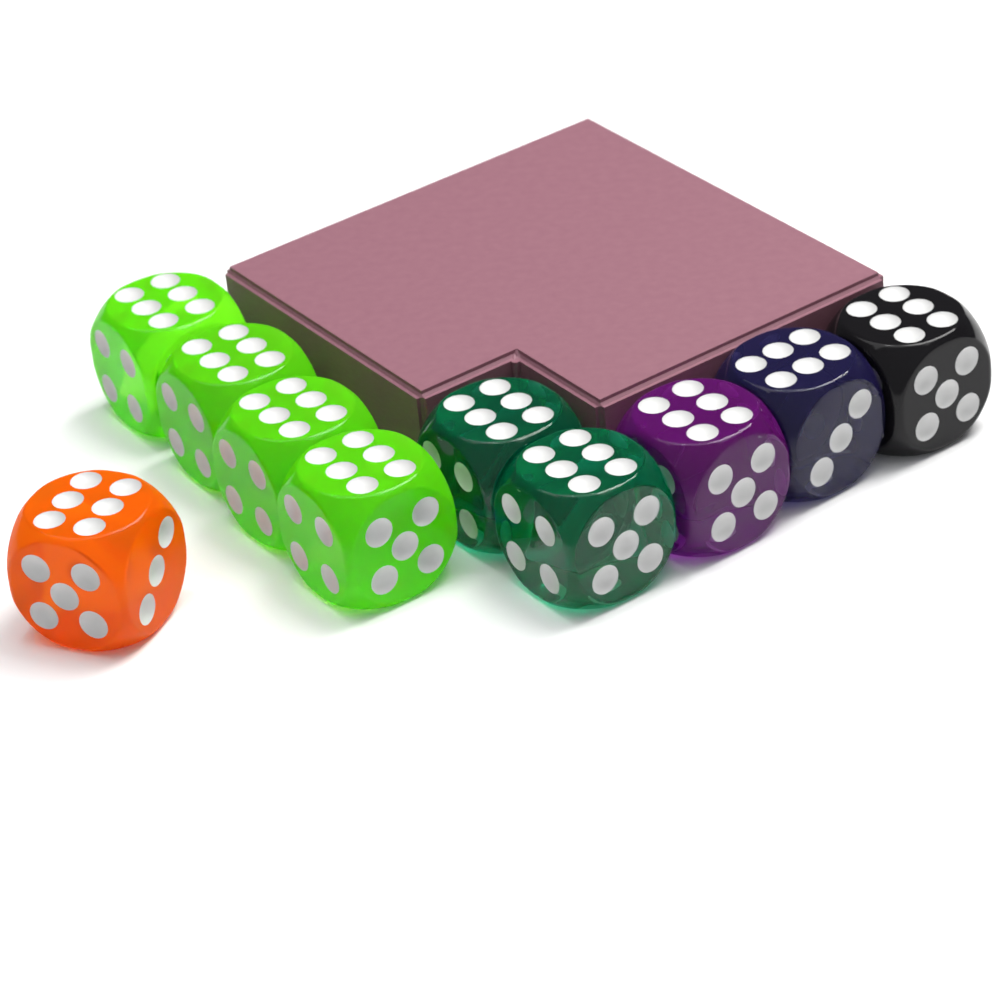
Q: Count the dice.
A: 10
